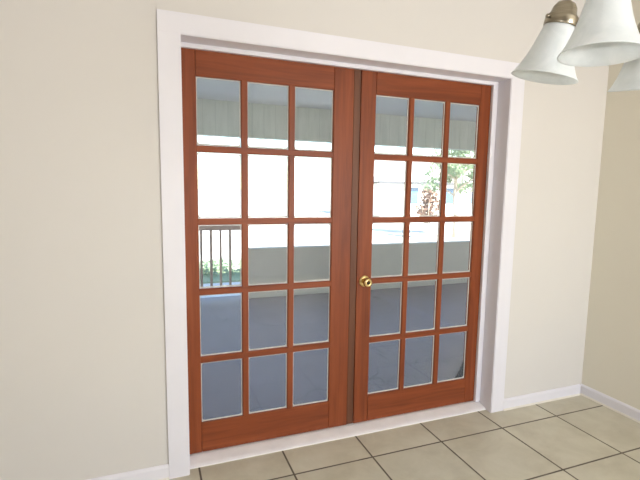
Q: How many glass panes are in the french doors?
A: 30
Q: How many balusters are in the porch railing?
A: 4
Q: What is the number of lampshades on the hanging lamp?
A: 3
